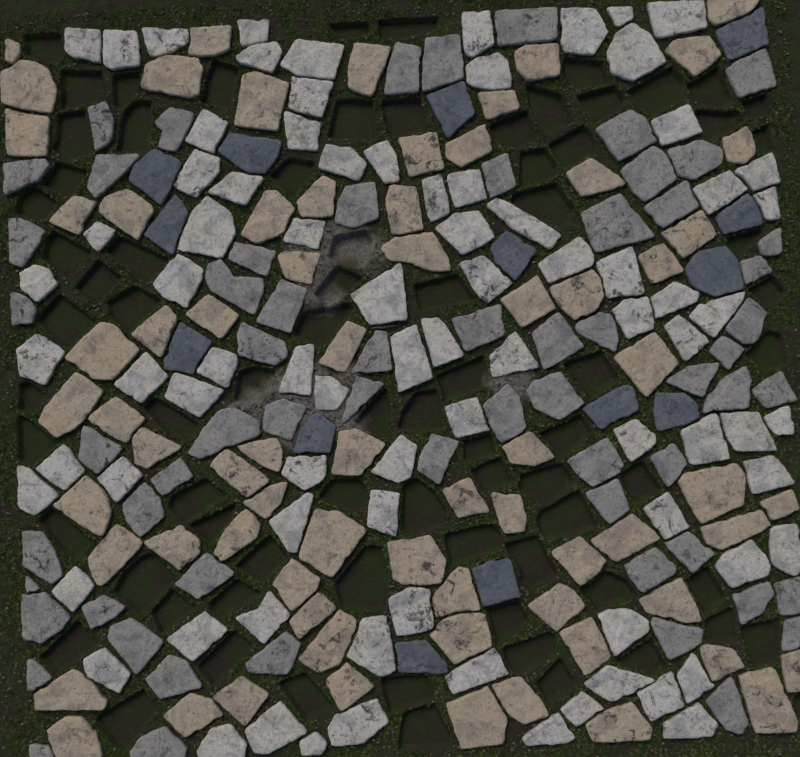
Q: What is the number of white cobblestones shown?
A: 83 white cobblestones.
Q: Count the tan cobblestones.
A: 71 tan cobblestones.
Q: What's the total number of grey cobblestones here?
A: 62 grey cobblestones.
